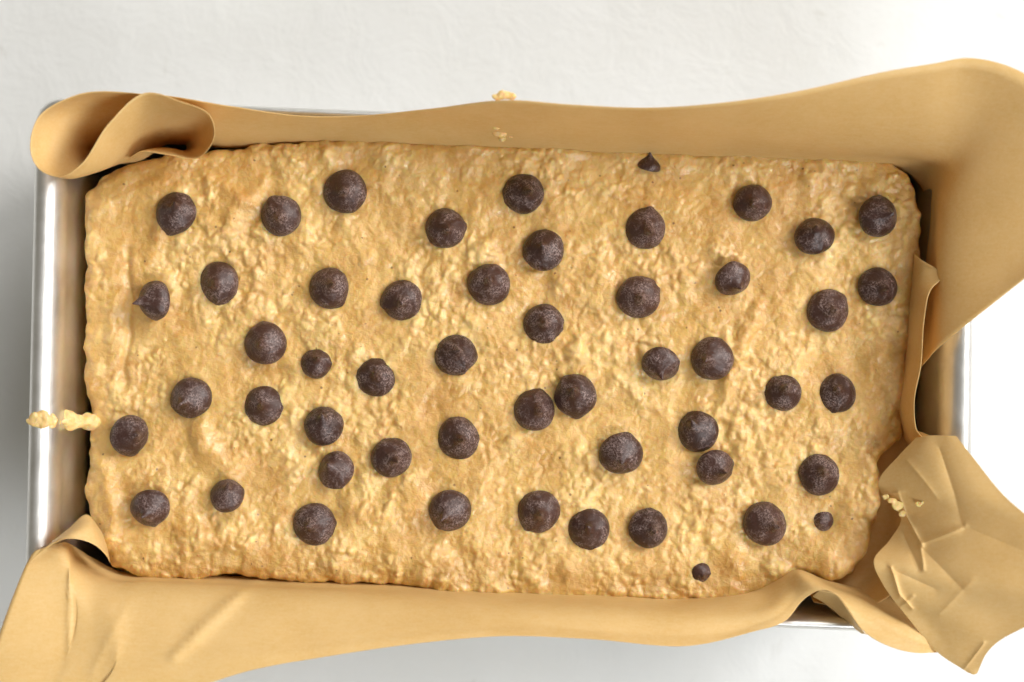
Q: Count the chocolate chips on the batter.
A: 52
